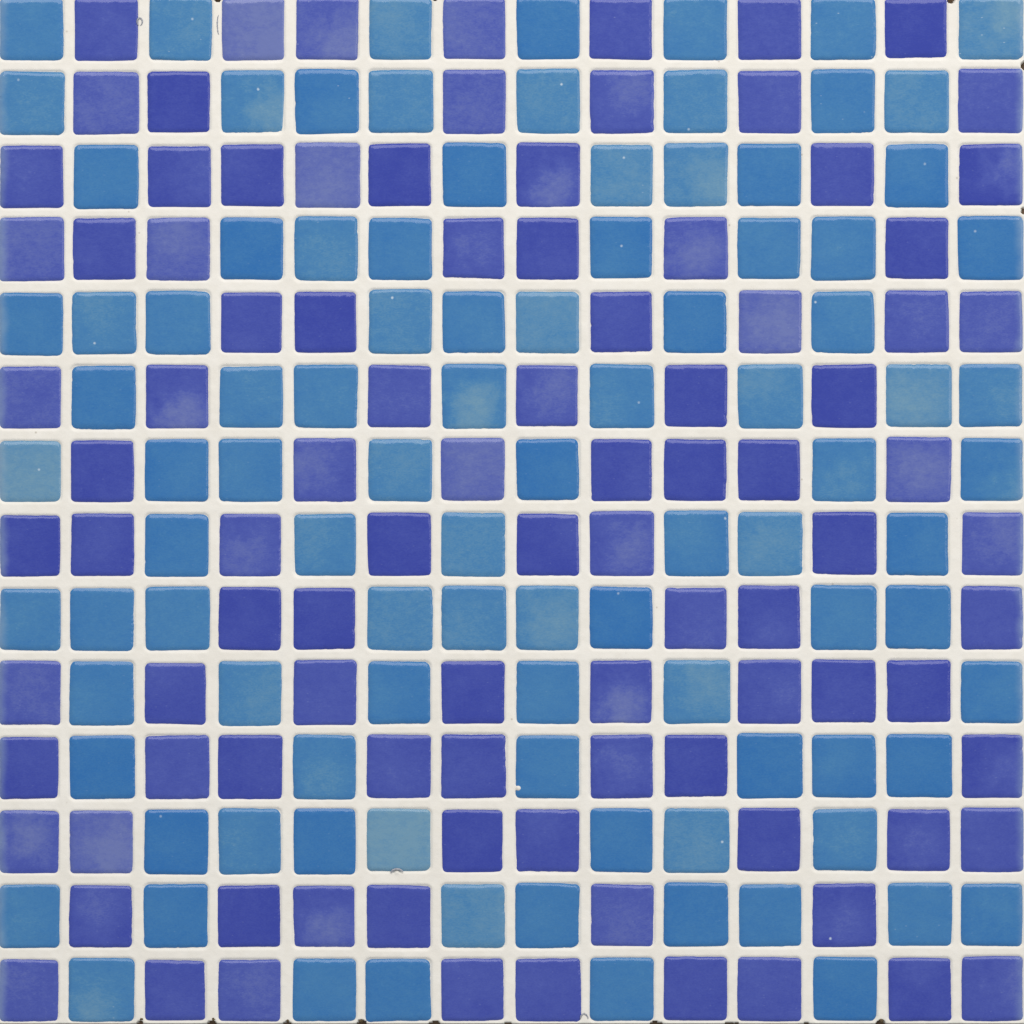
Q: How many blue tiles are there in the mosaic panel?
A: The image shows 98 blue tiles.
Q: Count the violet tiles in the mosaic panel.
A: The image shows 98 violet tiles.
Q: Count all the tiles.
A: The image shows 196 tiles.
